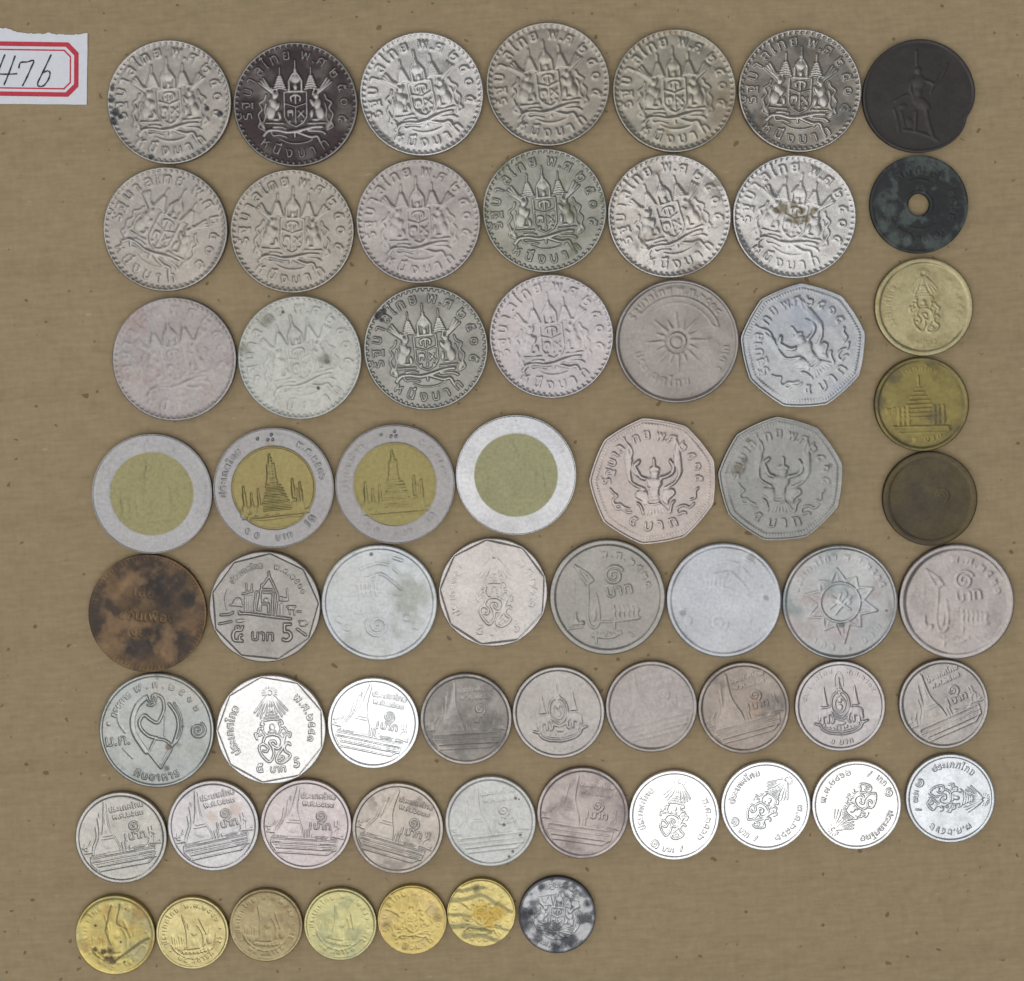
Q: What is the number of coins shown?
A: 63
